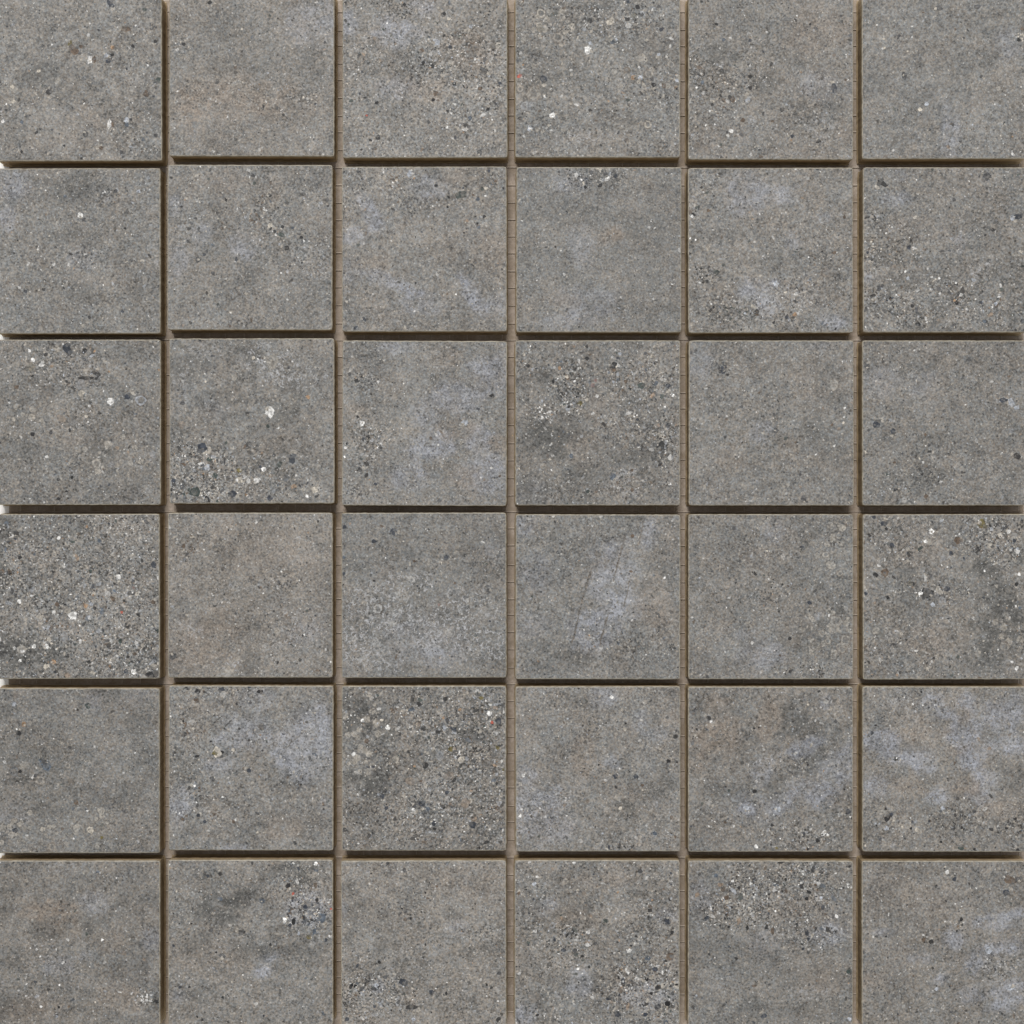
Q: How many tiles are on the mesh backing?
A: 36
